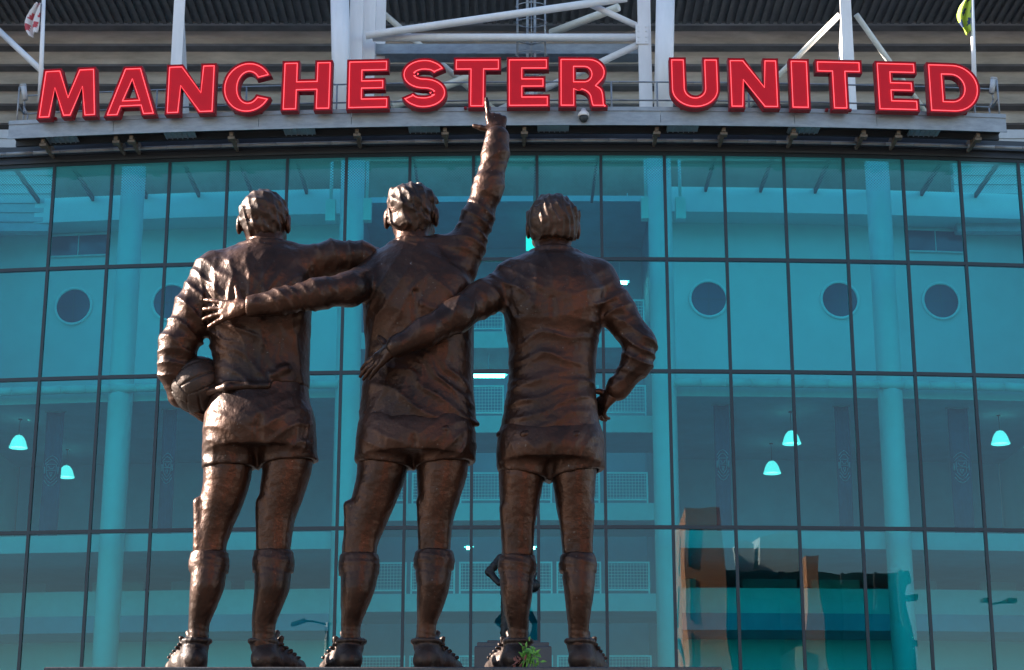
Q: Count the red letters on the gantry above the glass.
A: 16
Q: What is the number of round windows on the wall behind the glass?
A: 5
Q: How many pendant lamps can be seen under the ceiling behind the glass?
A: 5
